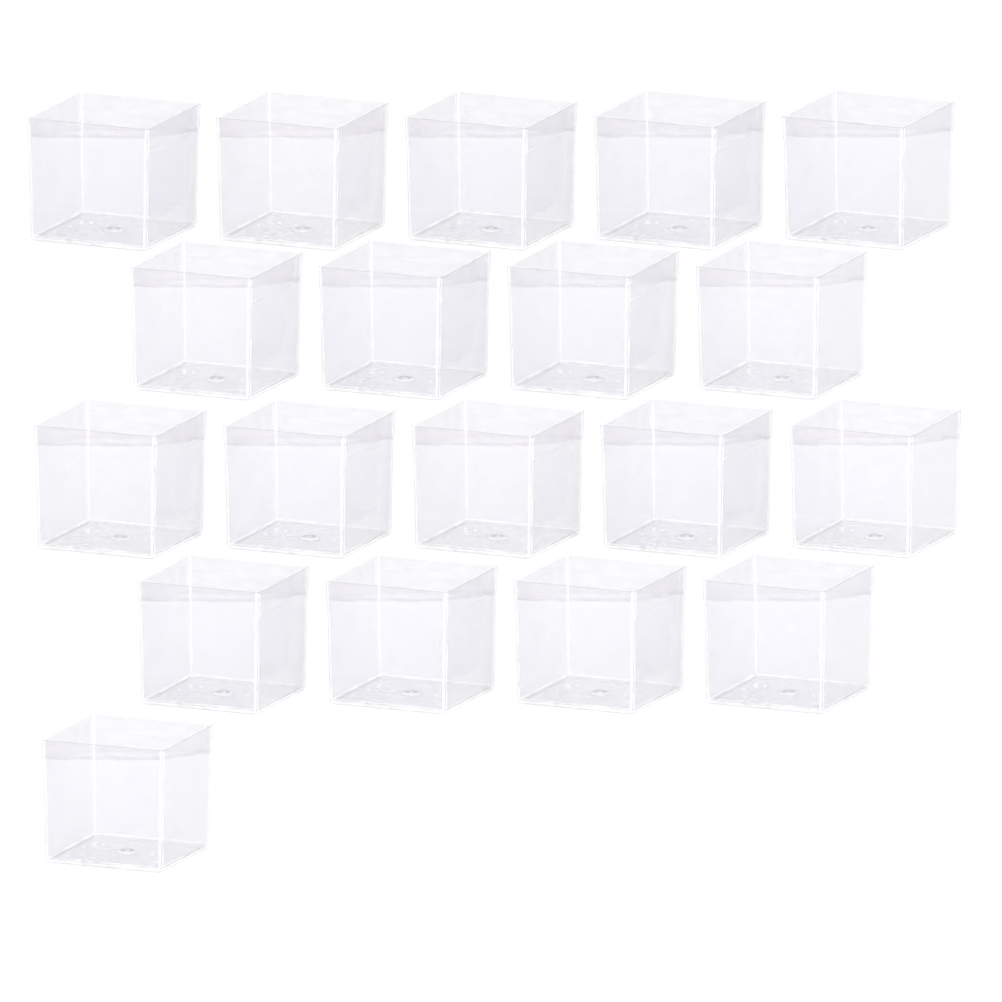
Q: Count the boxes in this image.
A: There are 19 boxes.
